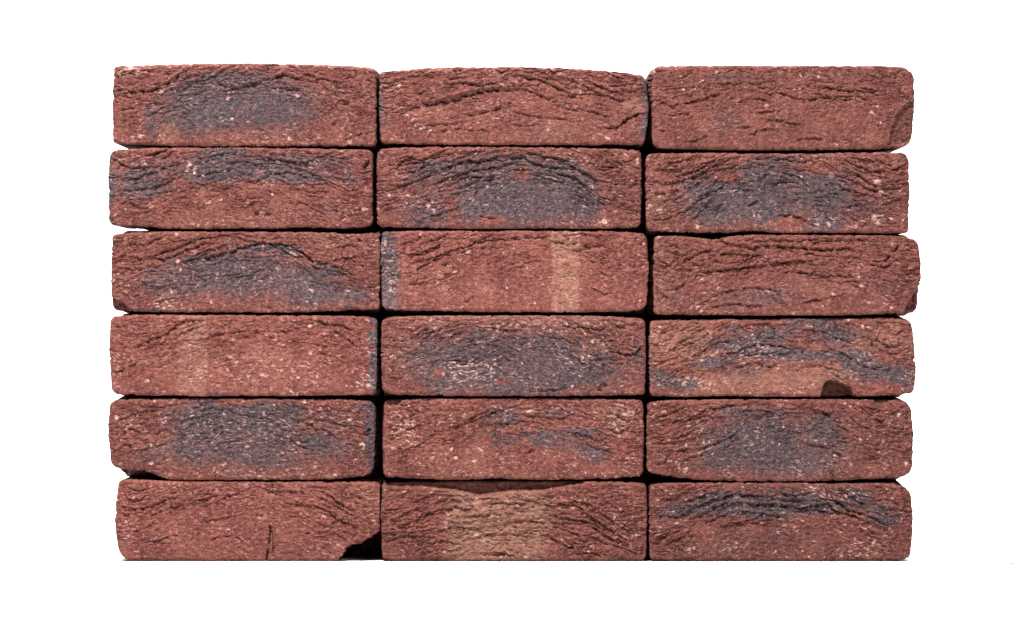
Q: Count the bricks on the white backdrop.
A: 18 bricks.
